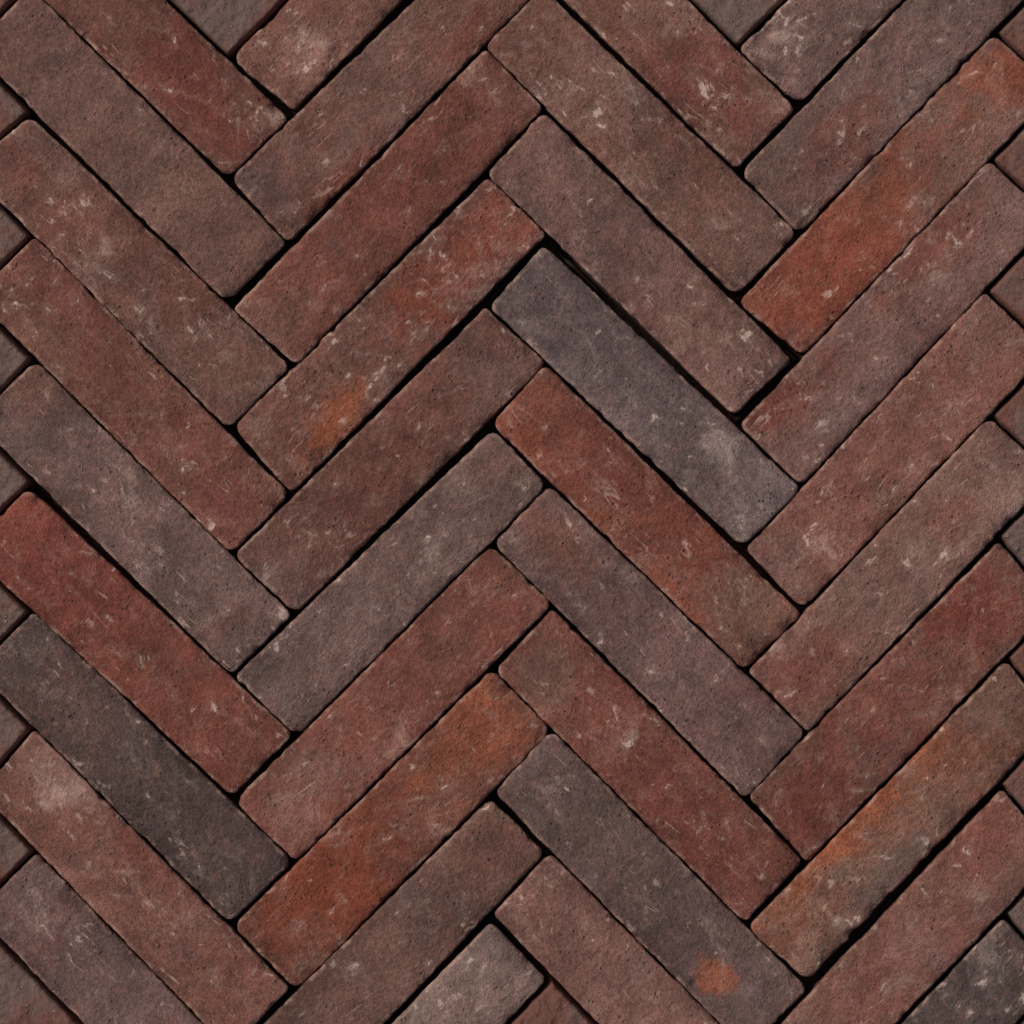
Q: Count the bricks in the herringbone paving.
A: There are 38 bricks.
